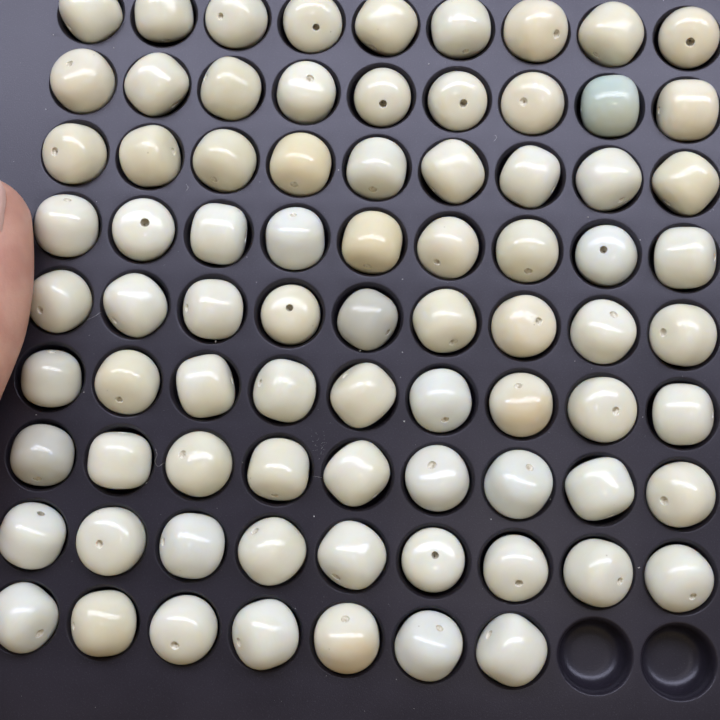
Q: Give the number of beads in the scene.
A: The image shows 79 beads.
